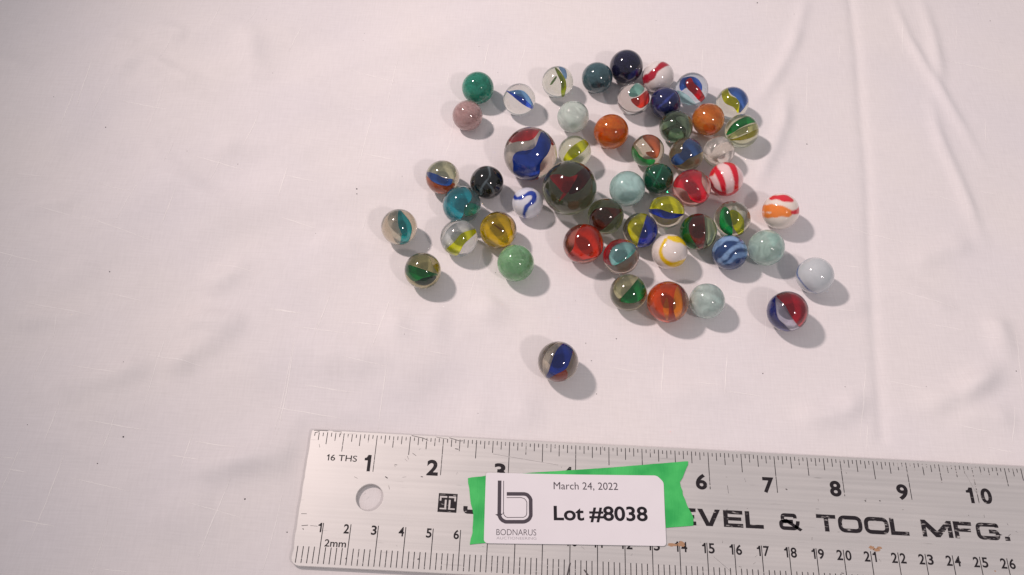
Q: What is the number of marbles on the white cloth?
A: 52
